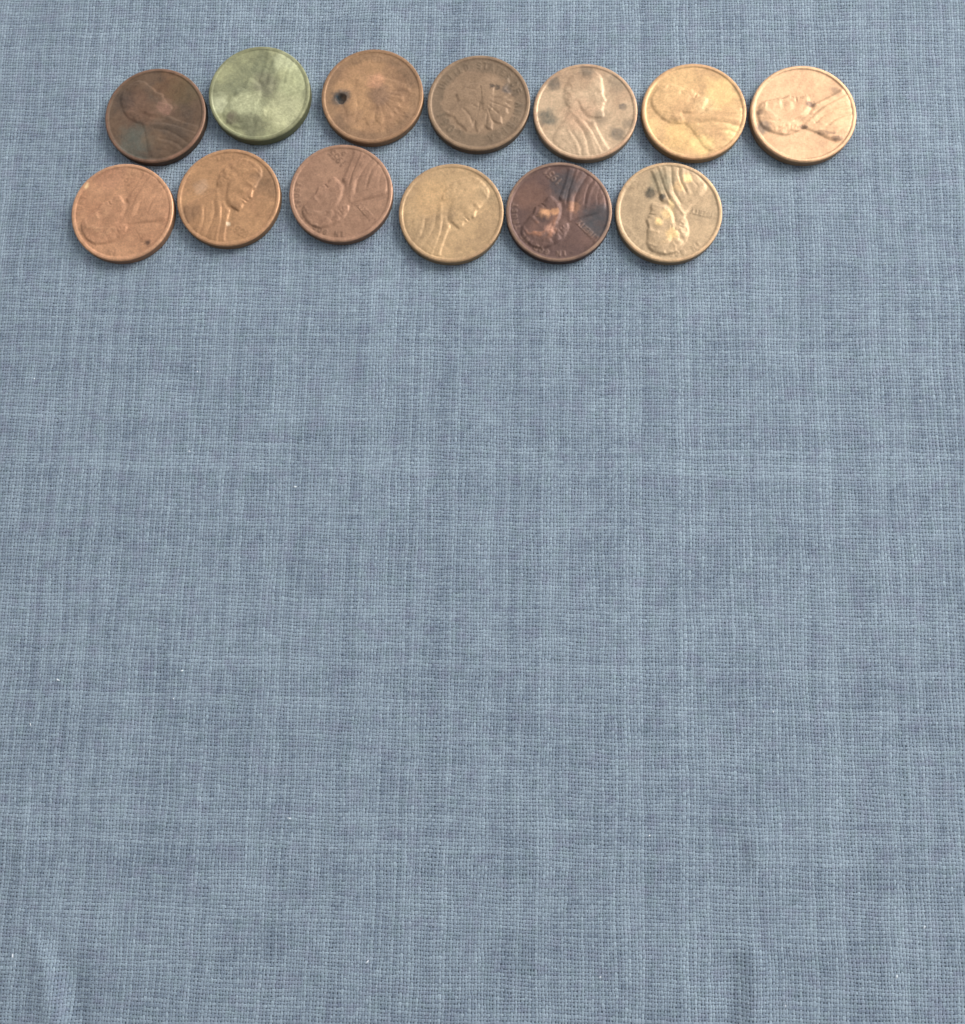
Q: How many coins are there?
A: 13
